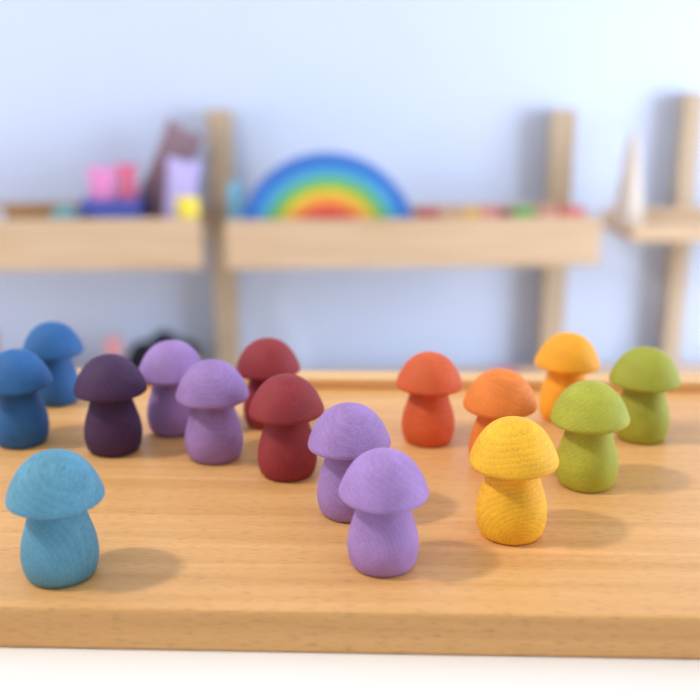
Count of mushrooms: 16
